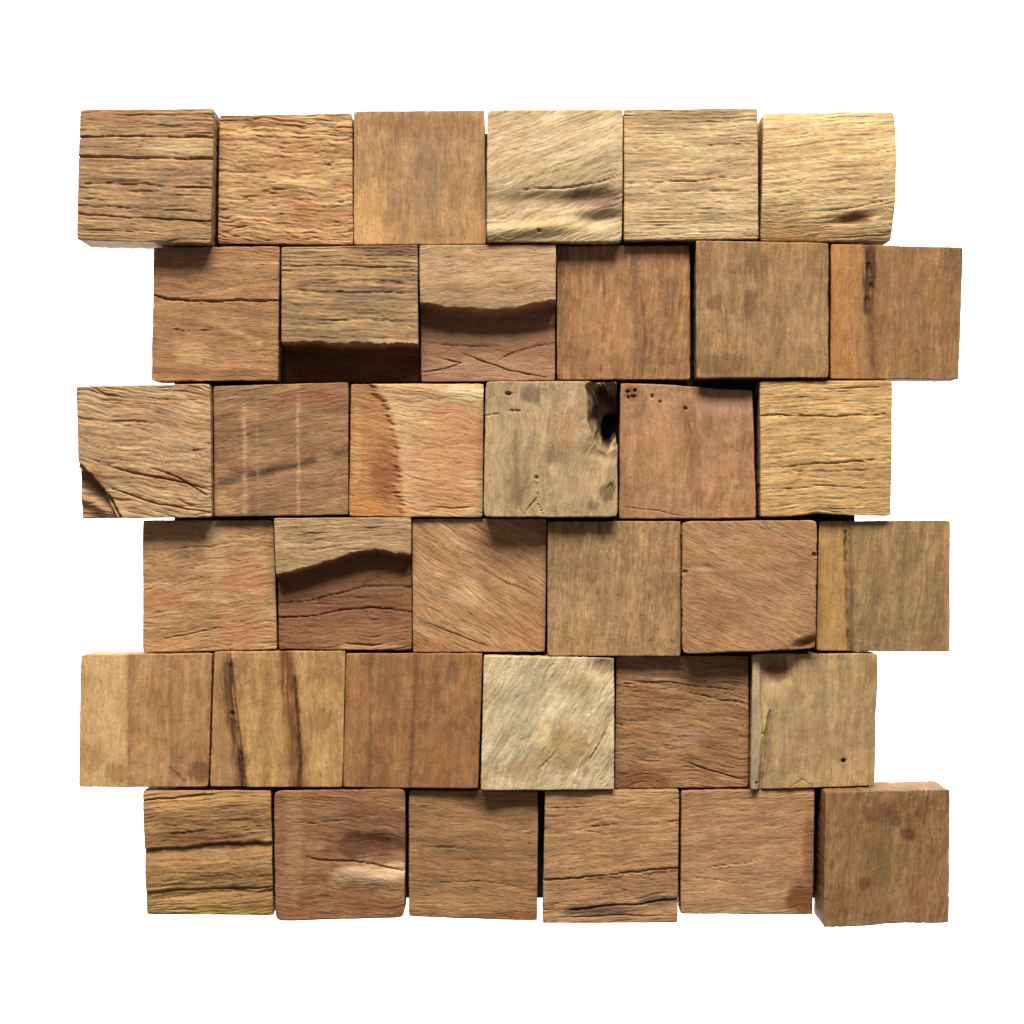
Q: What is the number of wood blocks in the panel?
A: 36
